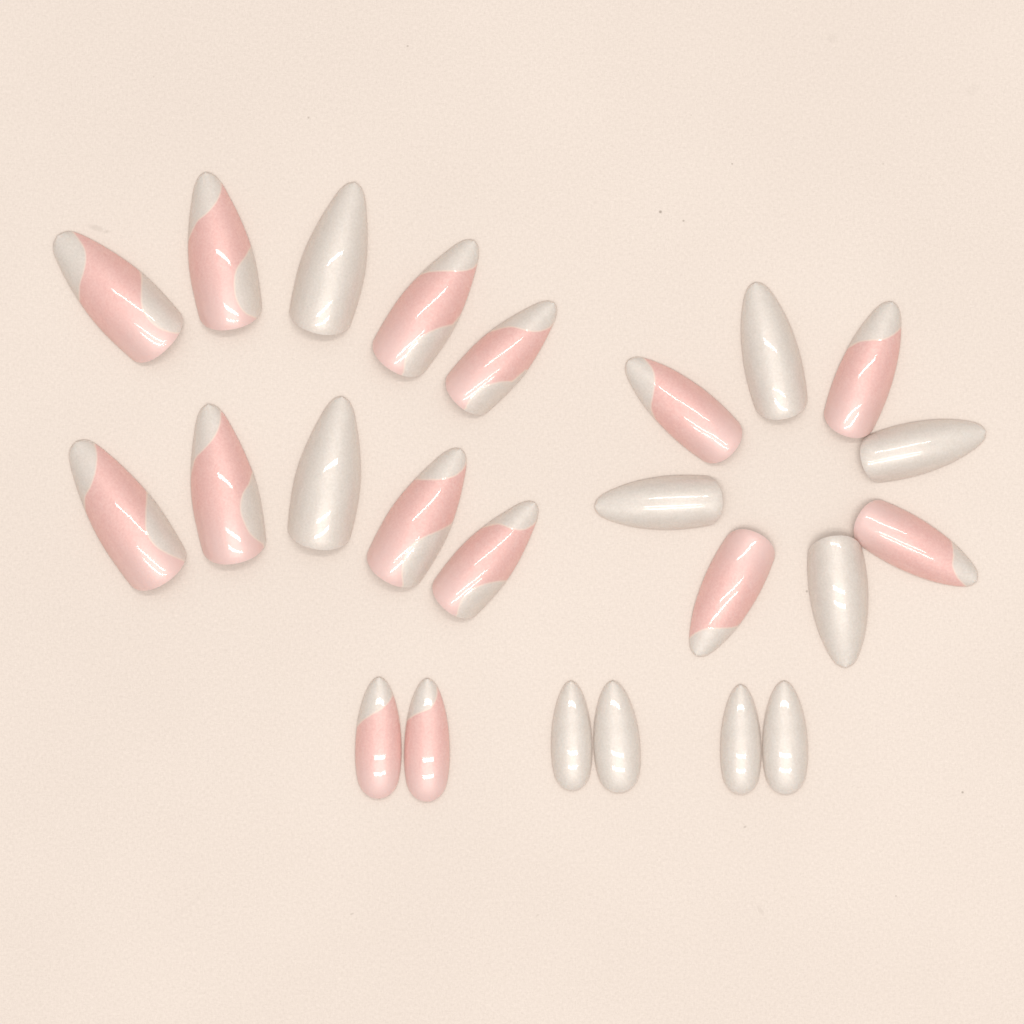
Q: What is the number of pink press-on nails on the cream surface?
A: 14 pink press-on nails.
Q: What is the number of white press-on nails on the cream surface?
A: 10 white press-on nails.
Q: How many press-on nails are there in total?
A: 24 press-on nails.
